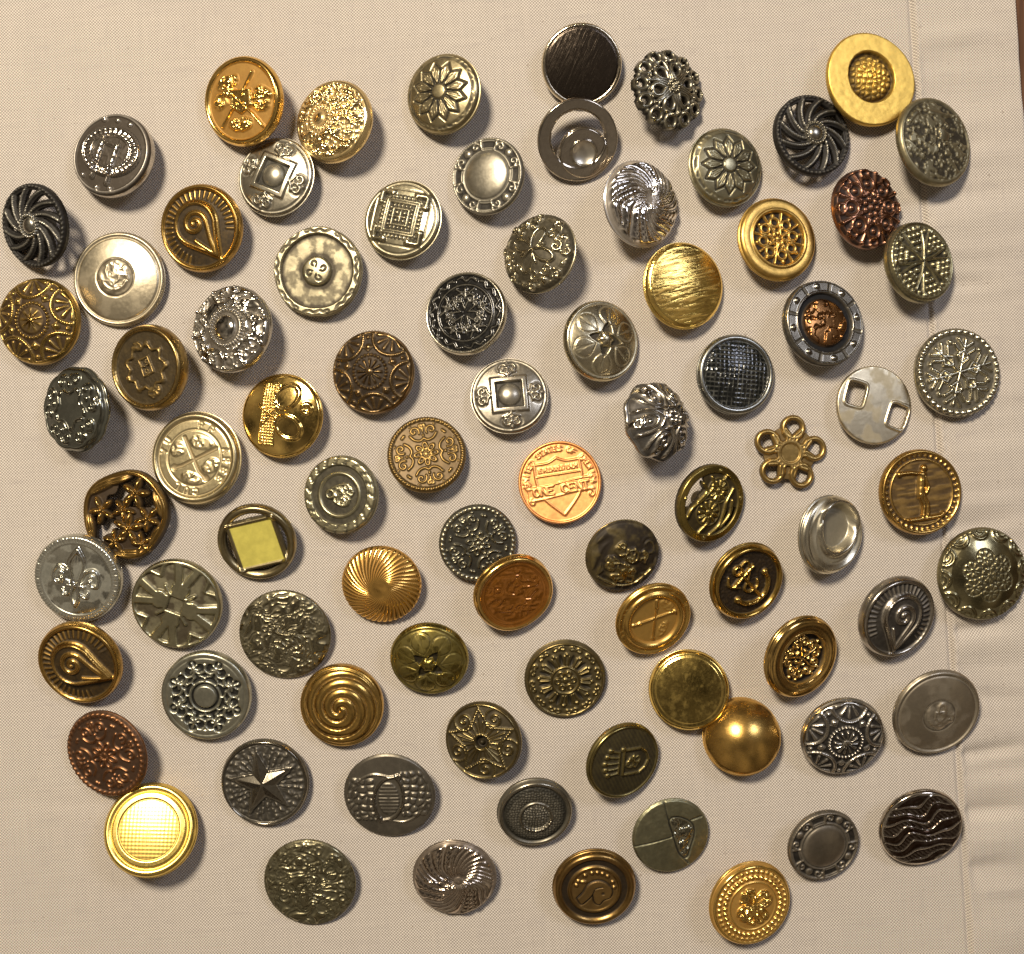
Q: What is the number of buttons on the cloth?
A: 82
